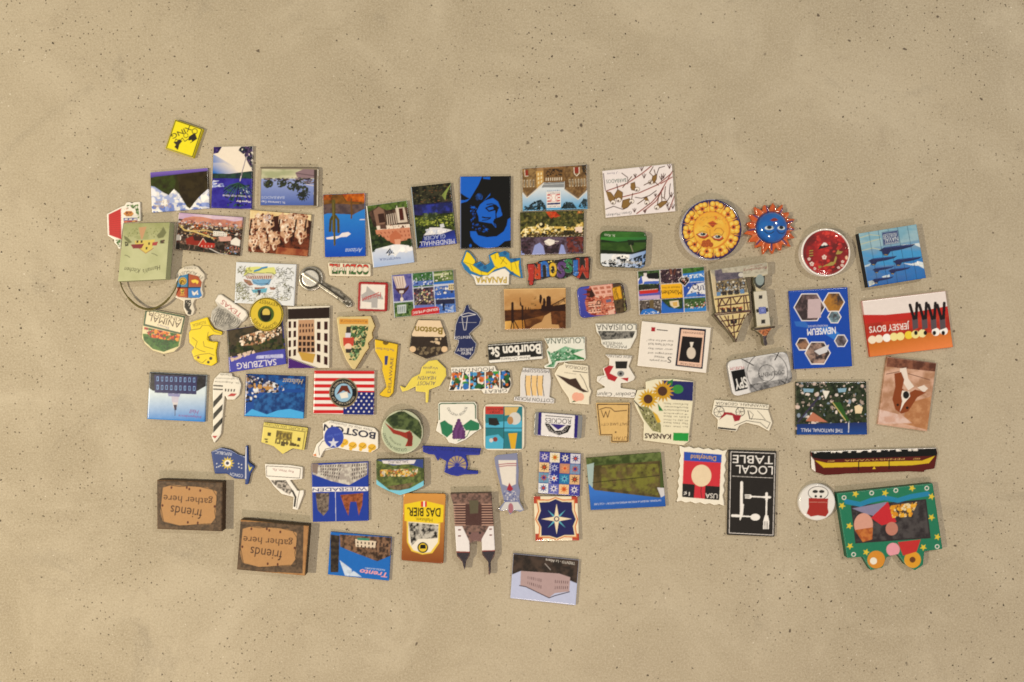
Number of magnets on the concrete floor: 89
